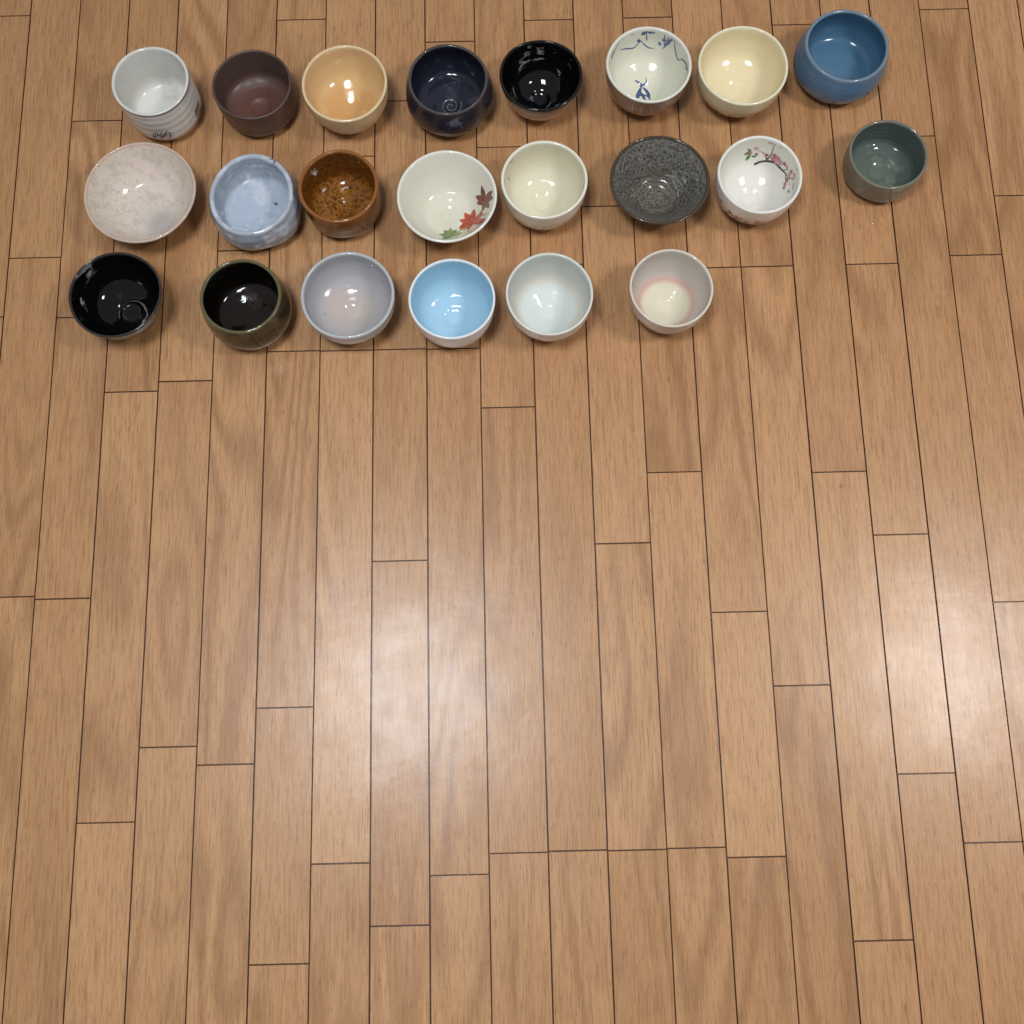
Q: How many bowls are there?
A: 22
